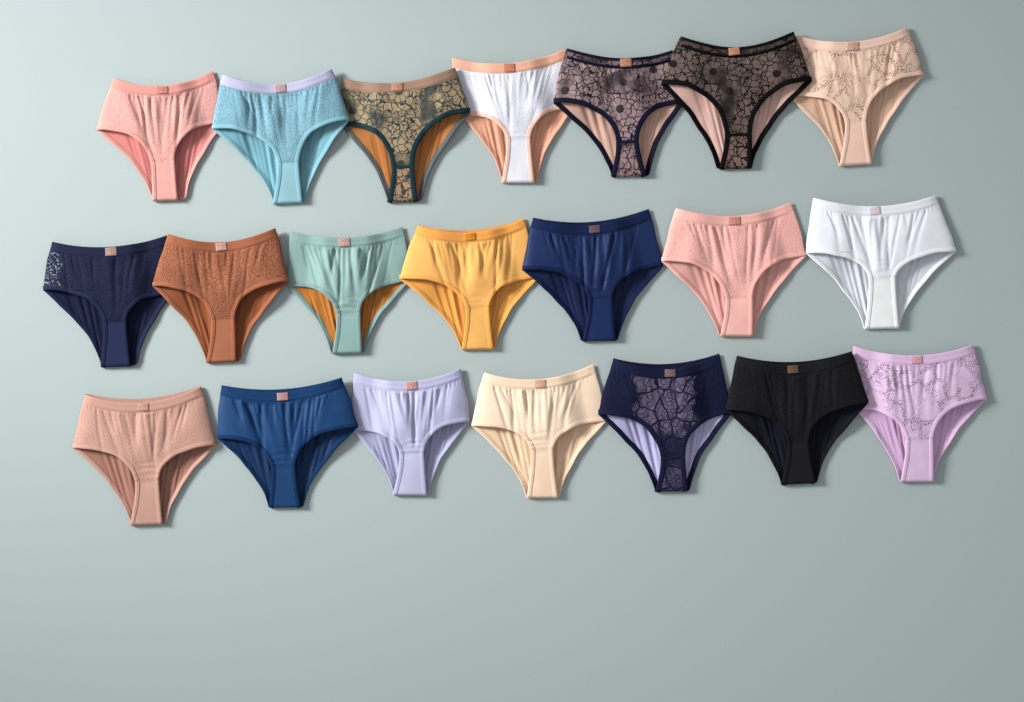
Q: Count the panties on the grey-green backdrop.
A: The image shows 21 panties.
